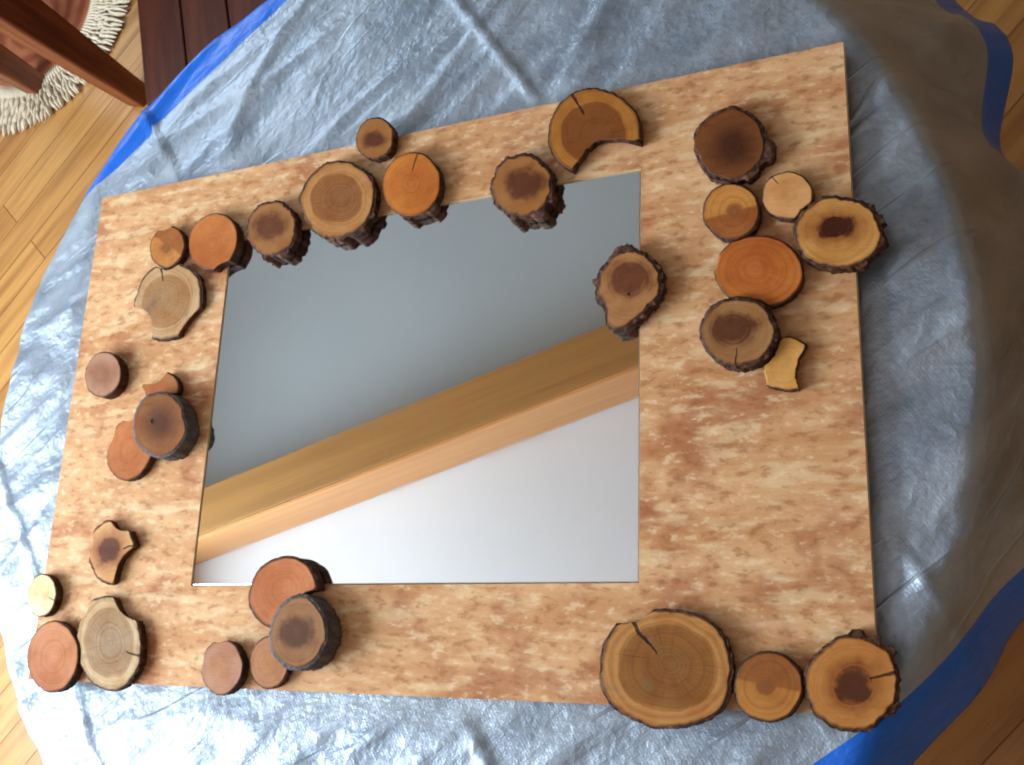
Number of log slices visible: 32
